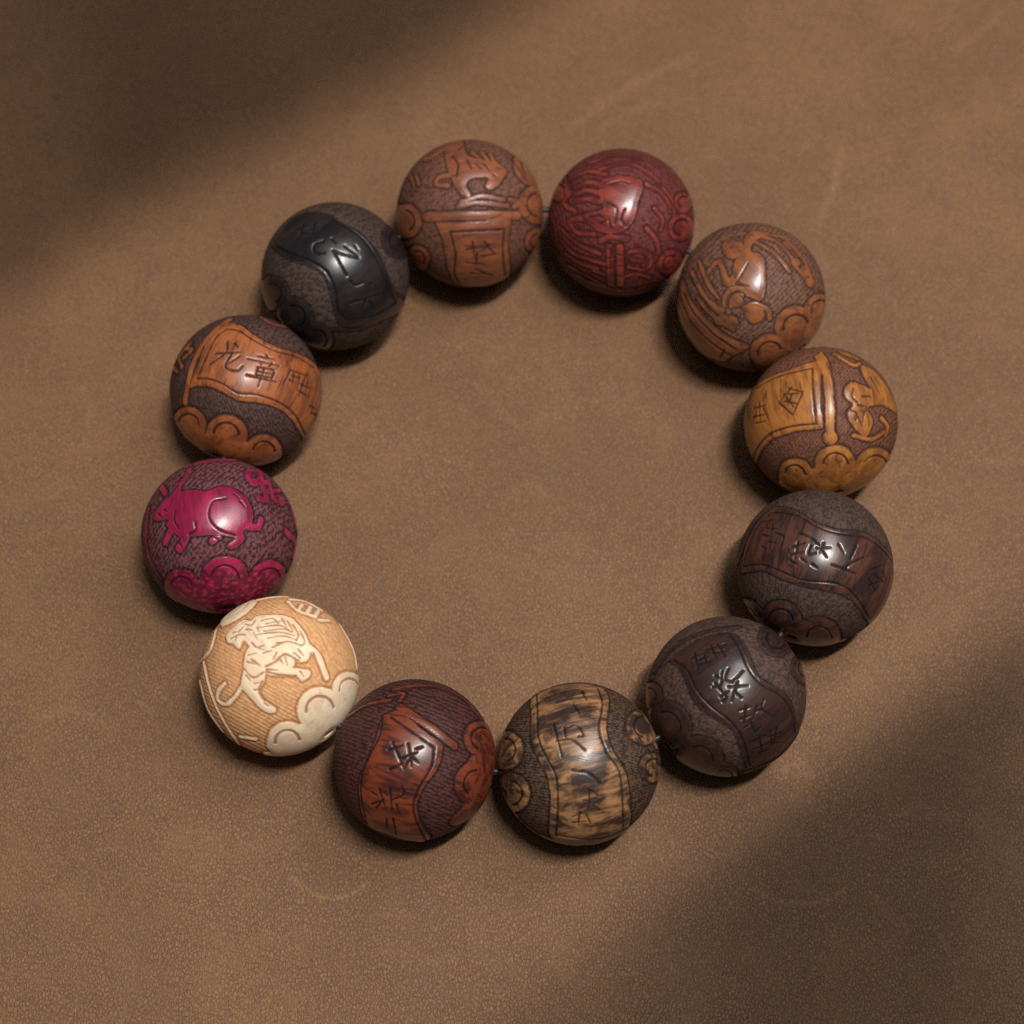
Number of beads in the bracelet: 12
